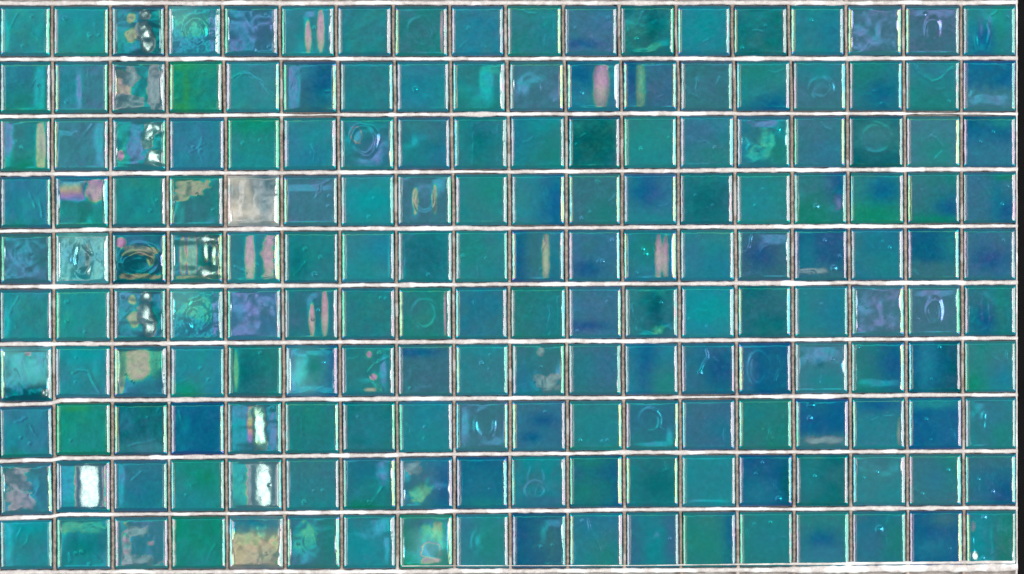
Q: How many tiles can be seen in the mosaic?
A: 180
